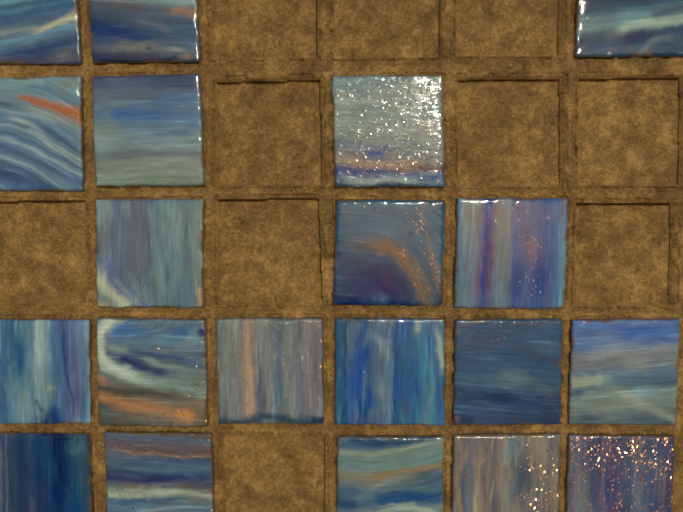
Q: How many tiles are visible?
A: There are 20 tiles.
